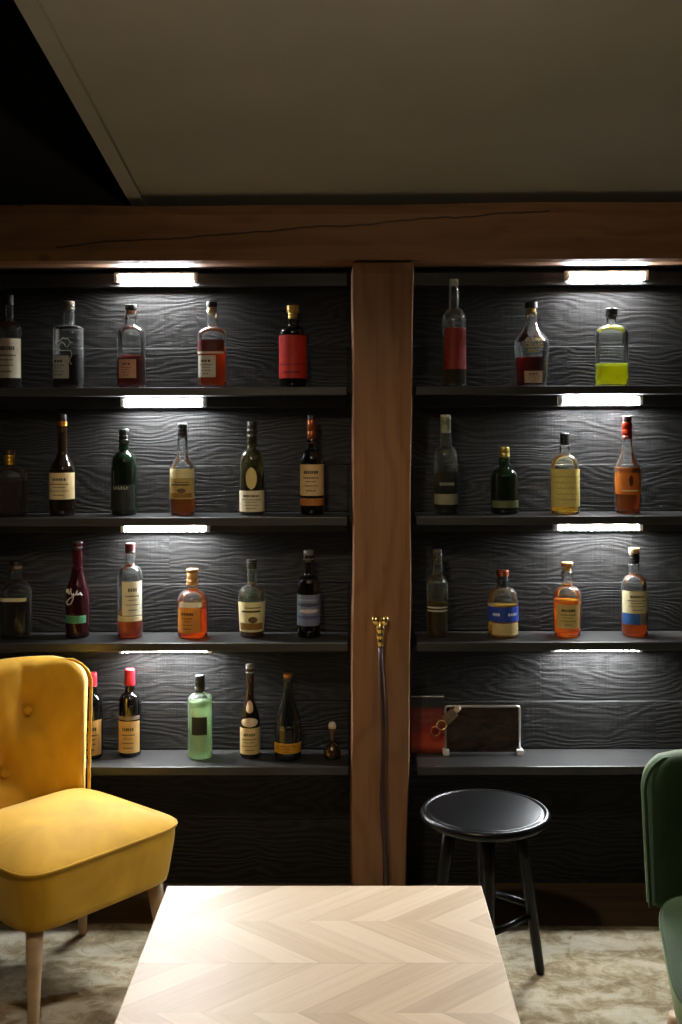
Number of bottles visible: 33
